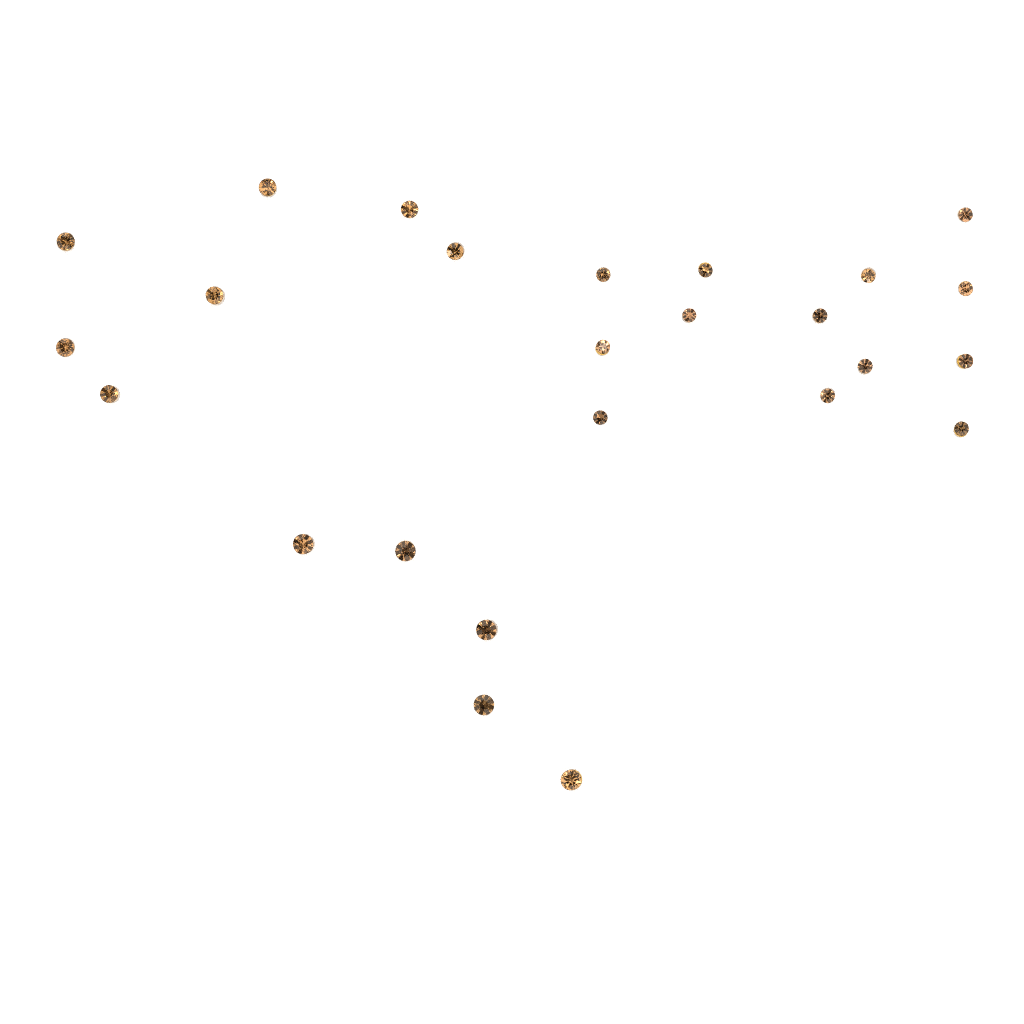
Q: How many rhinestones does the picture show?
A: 25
